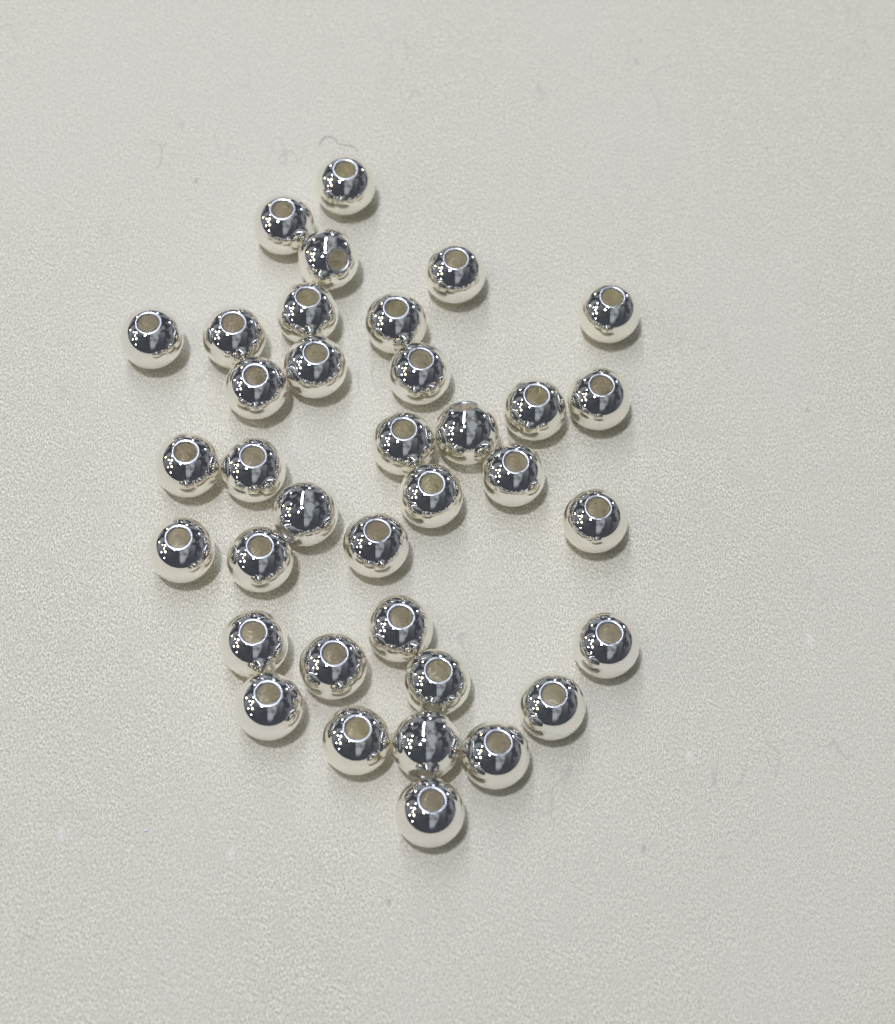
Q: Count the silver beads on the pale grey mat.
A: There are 36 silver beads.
